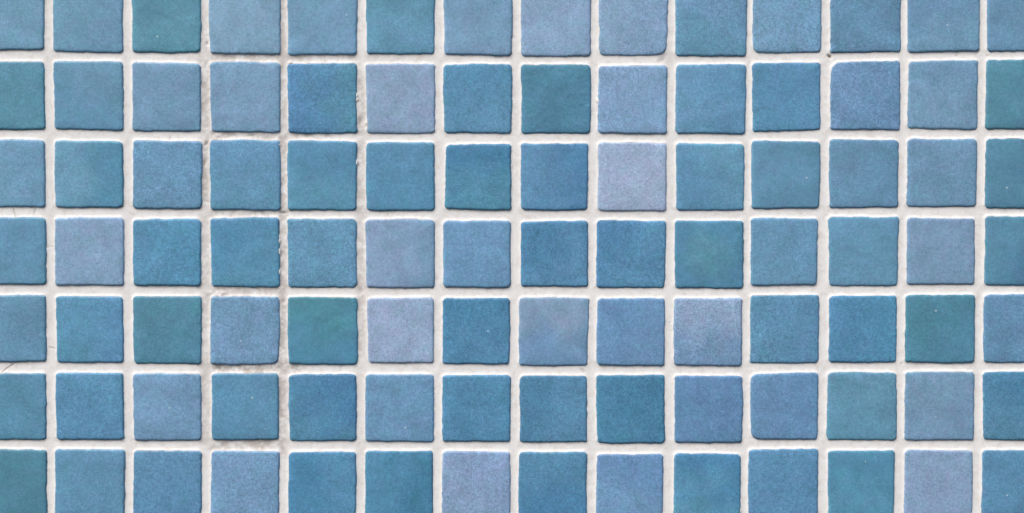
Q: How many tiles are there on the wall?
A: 98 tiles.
